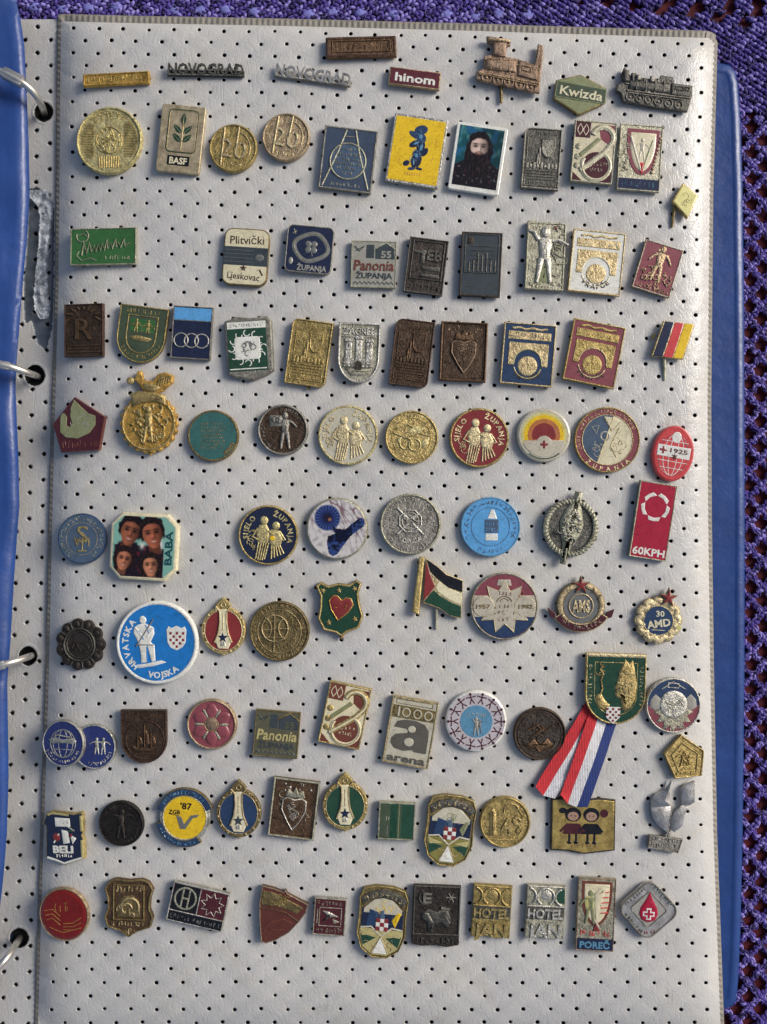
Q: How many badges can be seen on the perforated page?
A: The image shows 100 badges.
